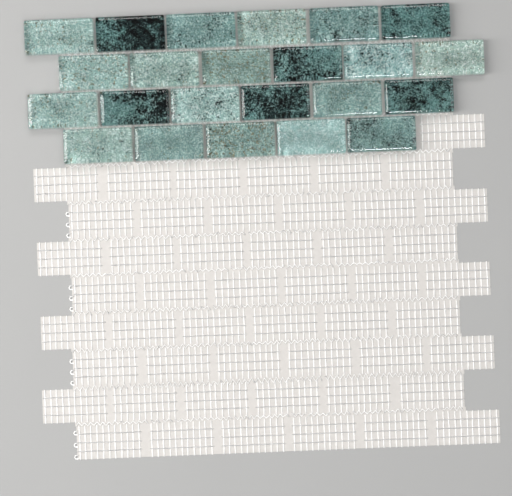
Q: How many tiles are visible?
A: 23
